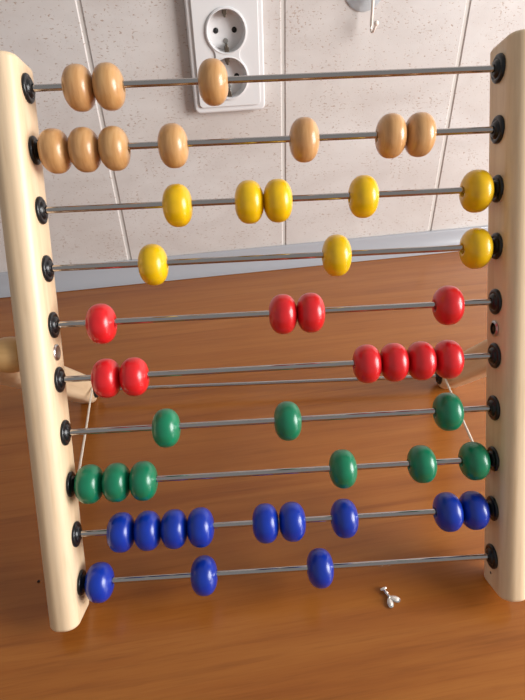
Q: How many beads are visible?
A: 49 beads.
